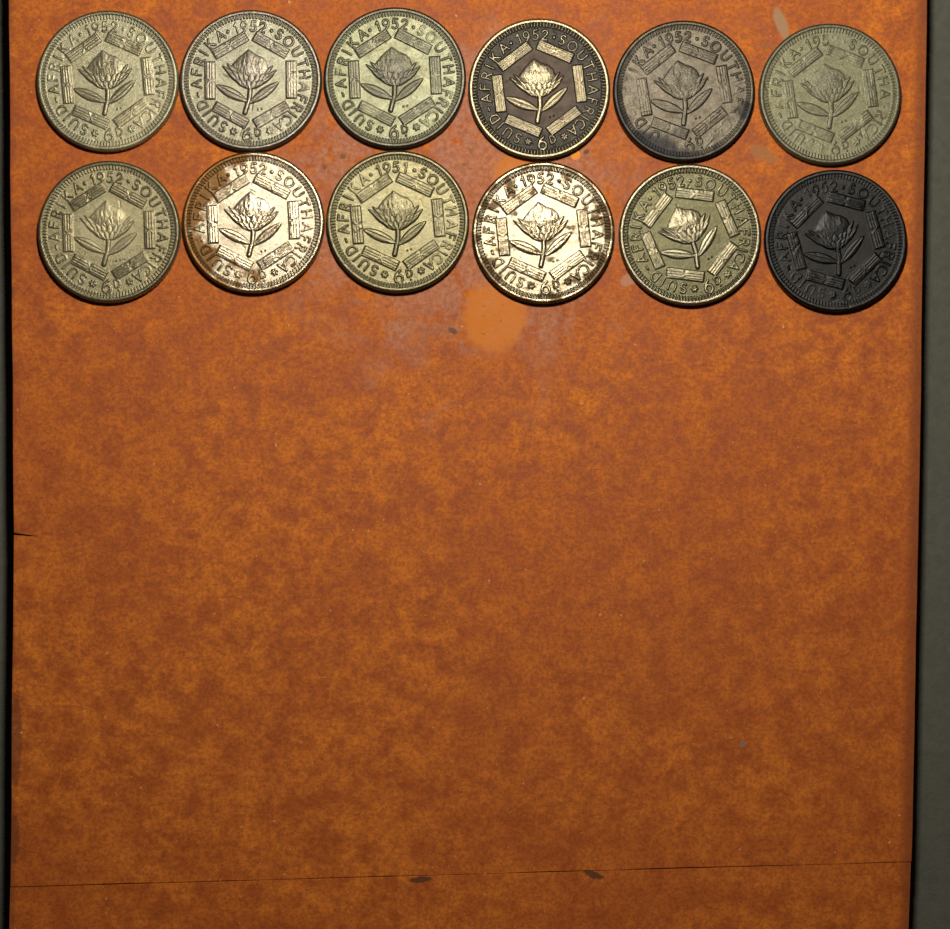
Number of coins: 12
